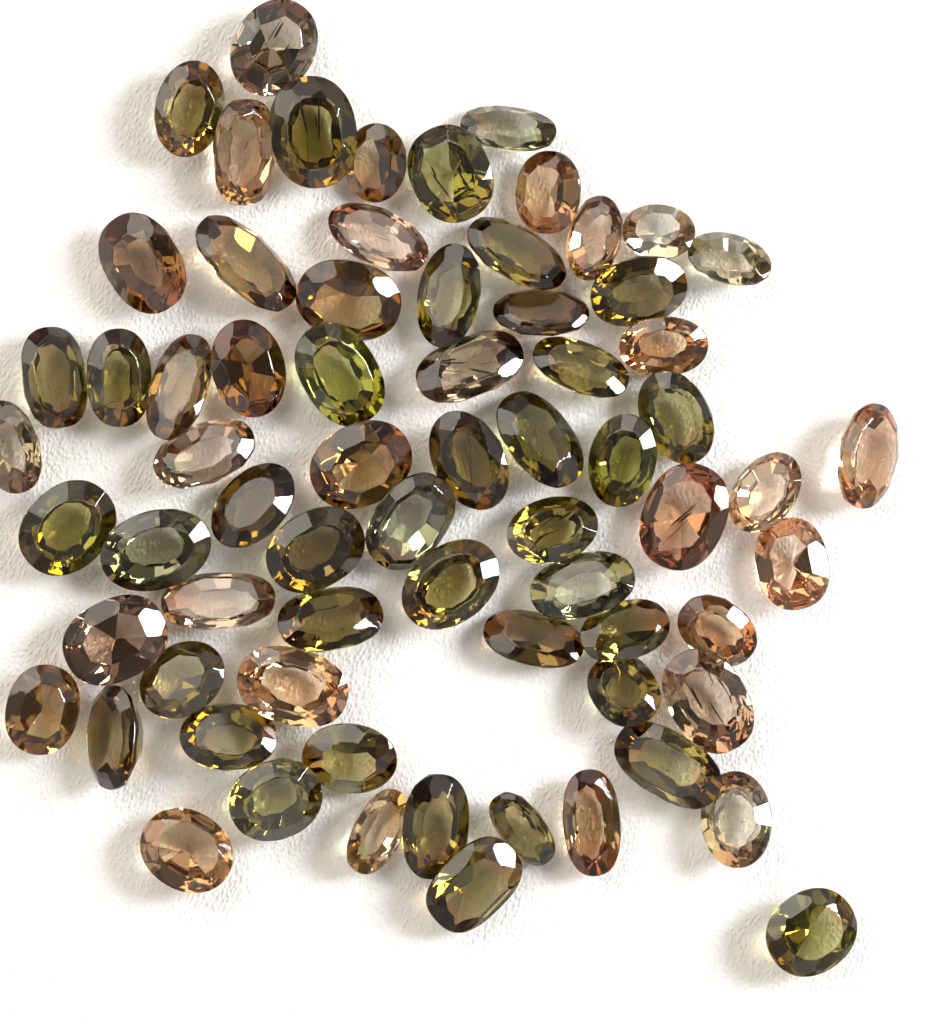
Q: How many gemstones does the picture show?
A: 70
